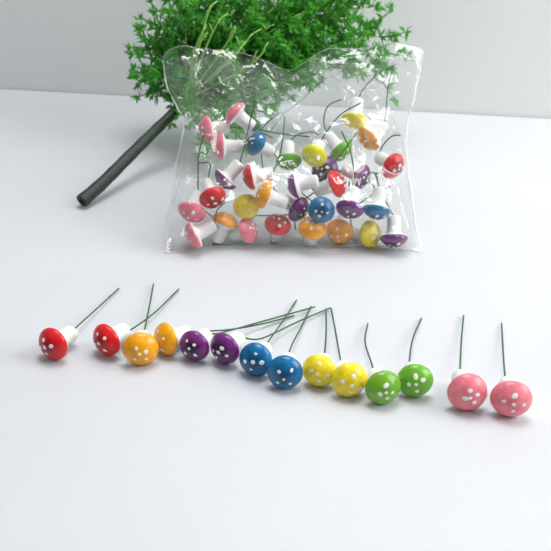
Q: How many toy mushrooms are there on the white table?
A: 46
